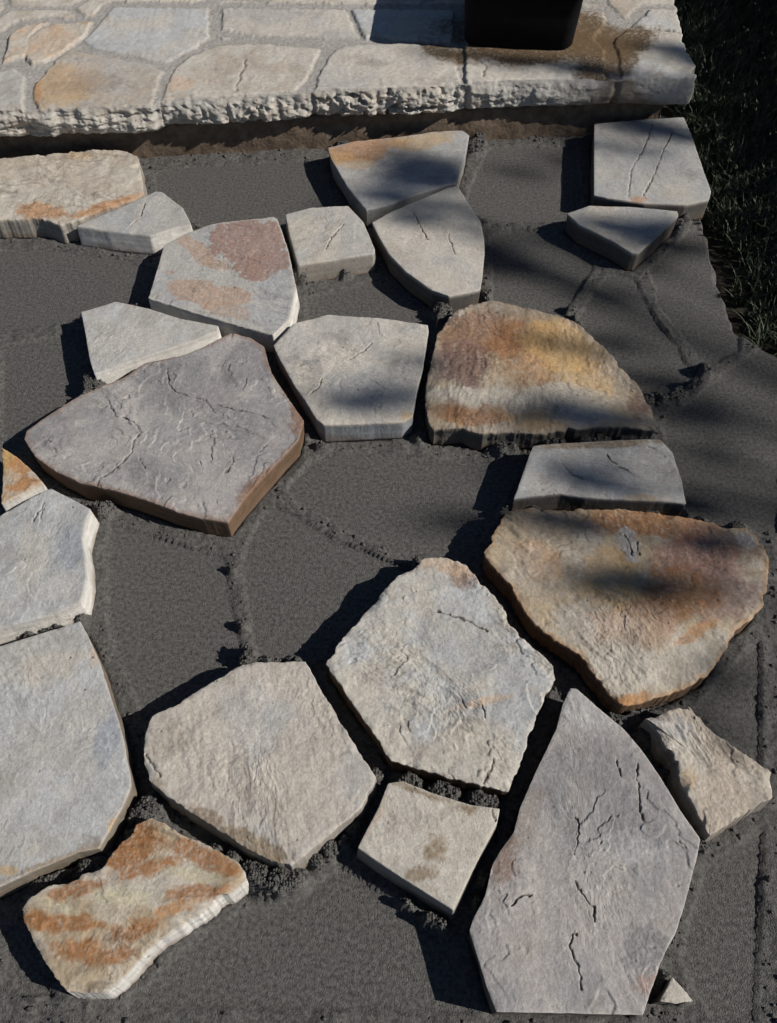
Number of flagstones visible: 24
